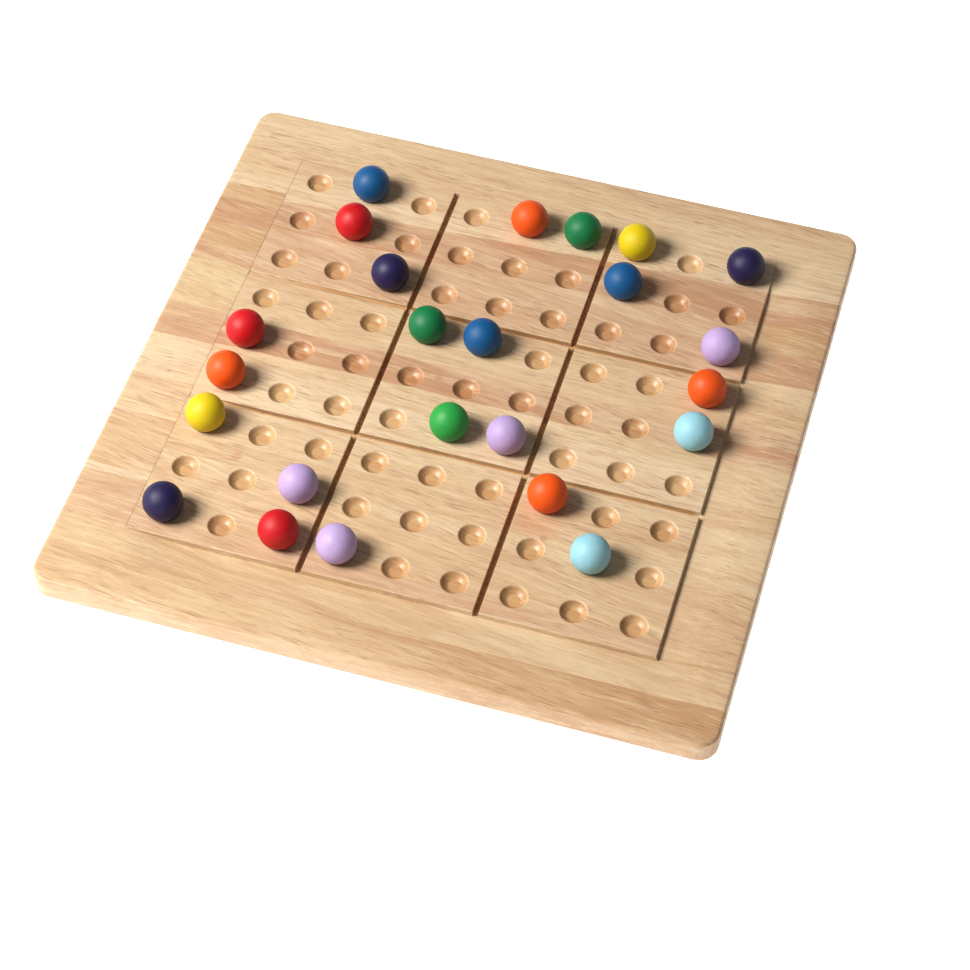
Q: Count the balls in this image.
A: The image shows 24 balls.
